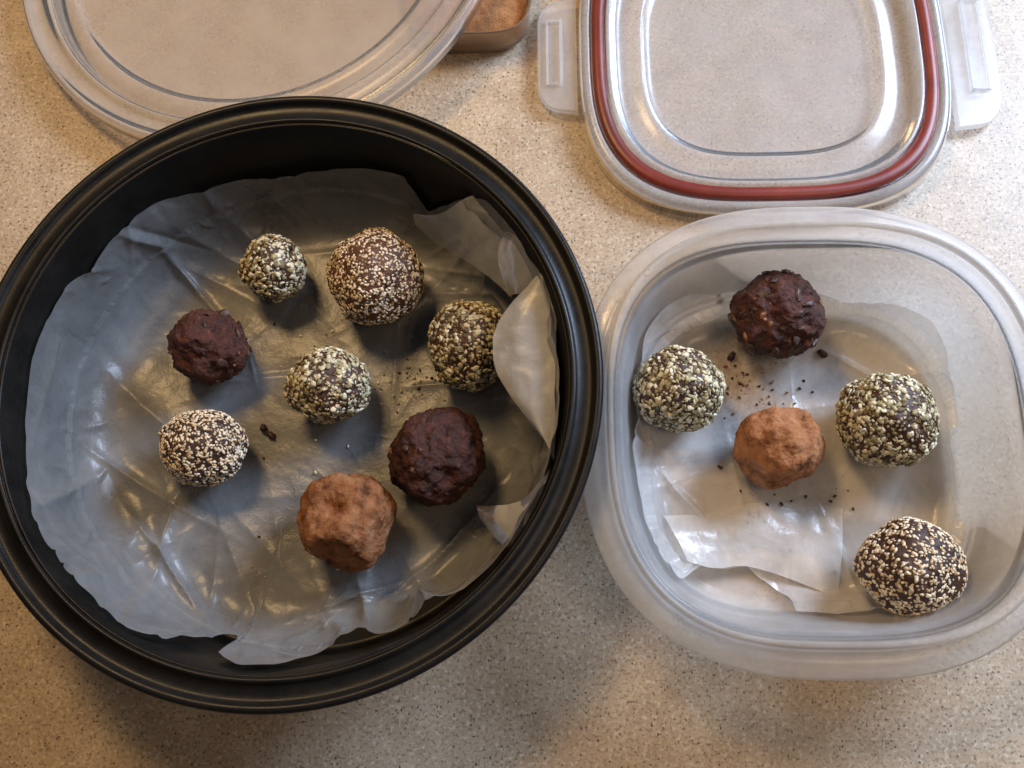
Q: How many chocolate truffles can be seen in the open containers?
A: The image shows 13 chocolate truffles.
